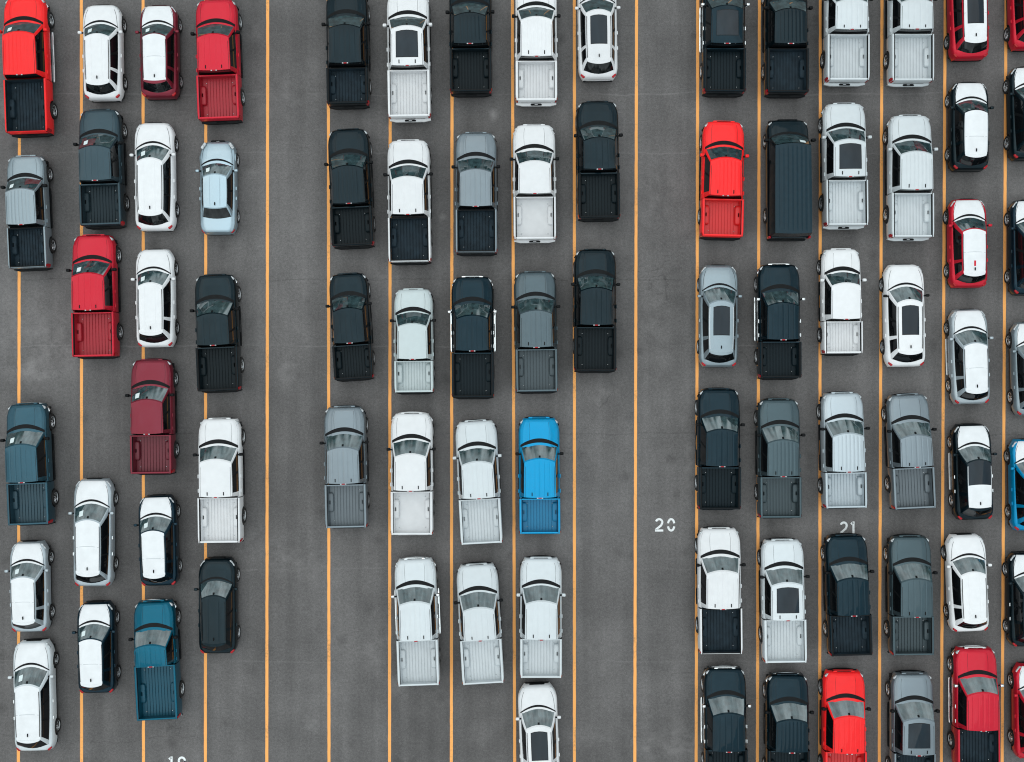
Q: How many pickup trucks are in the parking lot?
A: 53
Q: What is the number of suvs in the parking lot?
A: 27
